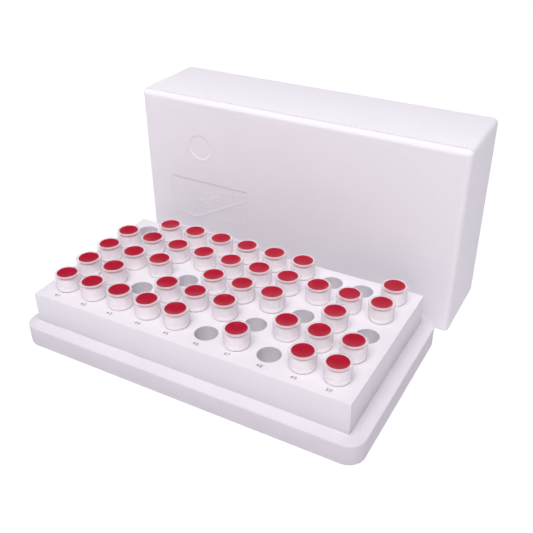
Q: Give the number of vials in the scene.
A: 40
